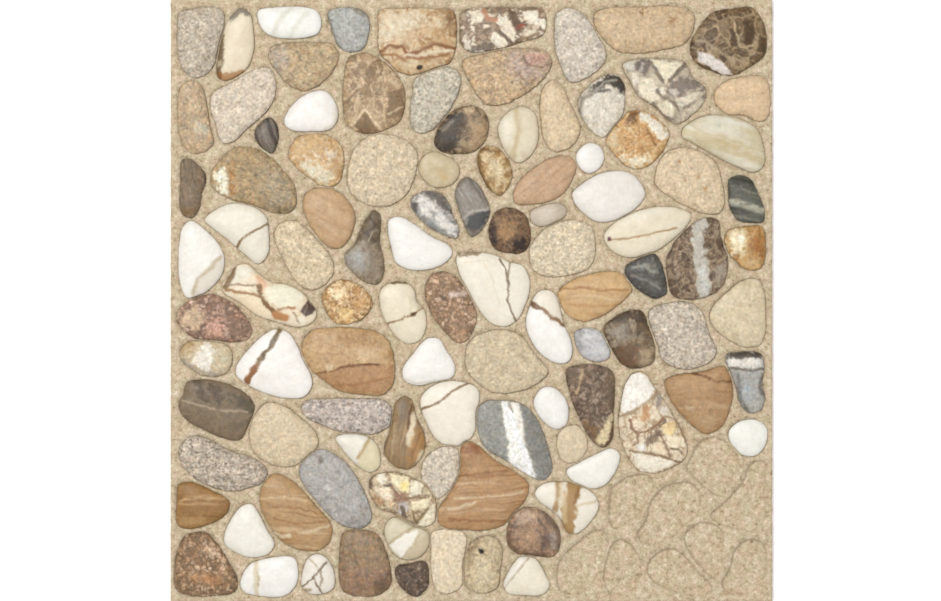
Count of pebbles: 102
